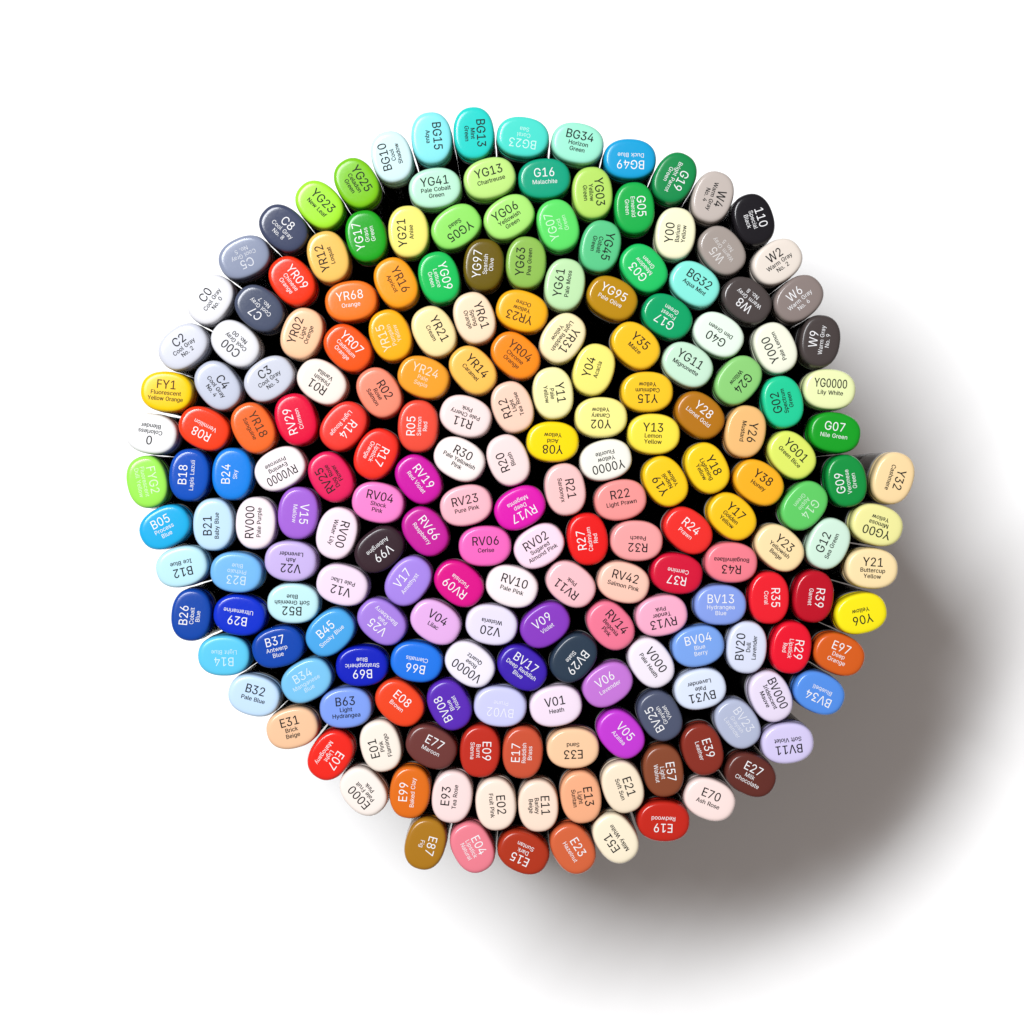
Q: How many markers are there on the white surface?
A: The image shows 200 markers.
